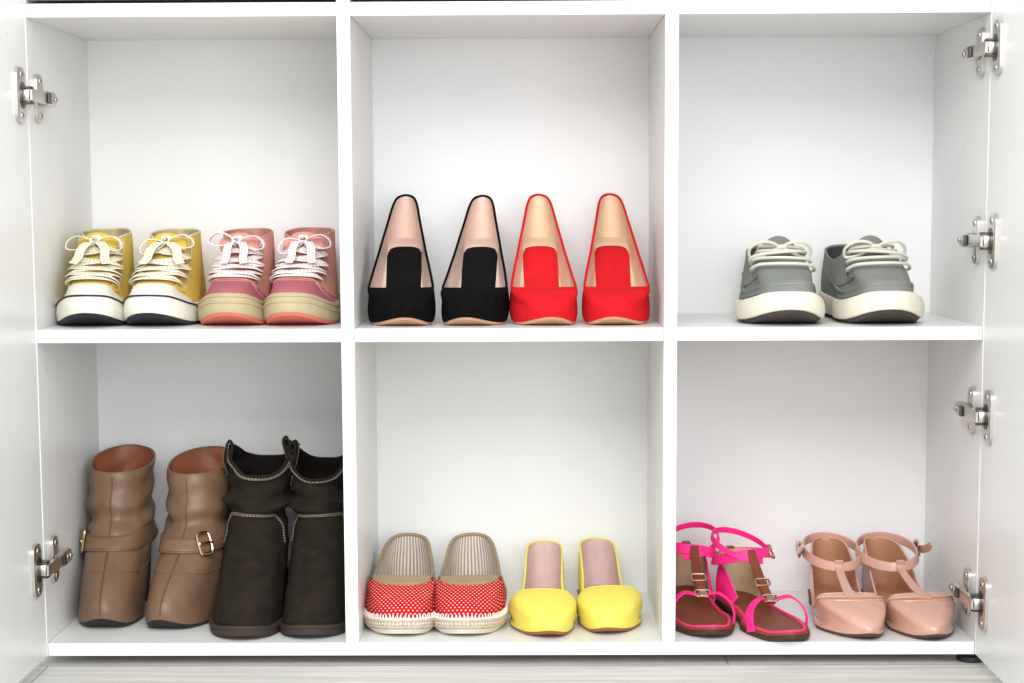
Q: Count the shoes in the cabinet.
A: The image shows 22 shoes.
